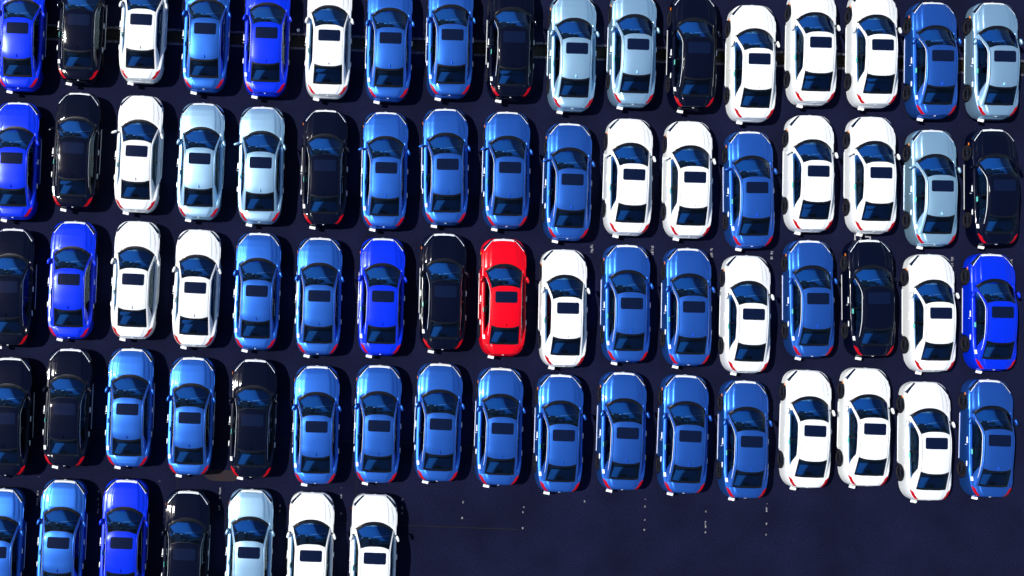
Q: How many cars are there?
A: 75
